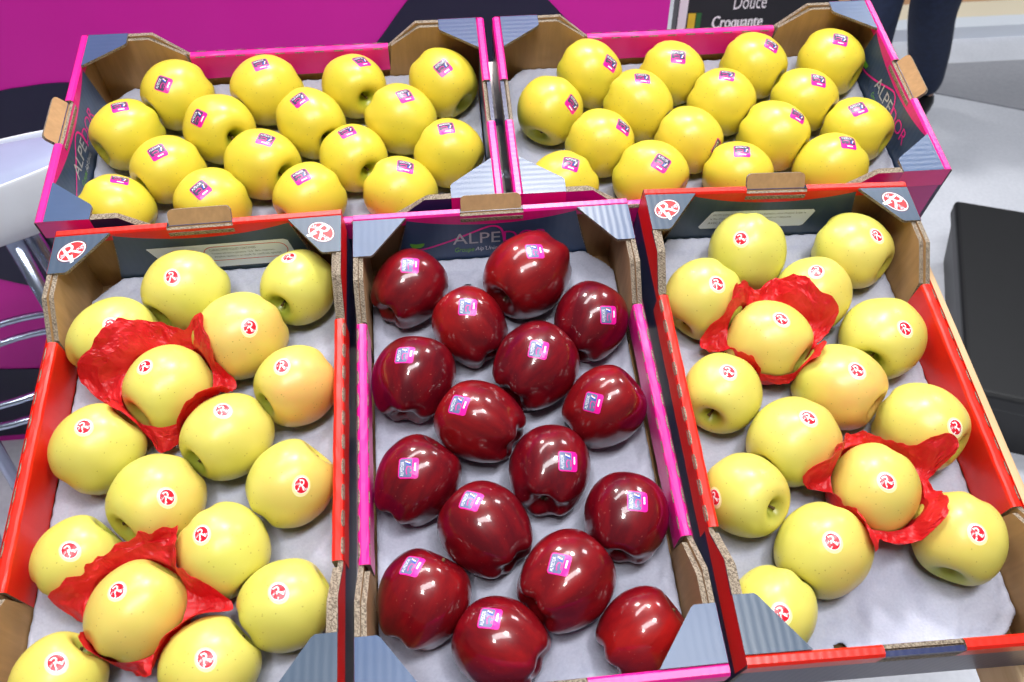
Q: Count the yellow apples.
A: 63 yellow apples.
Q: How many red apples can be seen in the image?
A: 16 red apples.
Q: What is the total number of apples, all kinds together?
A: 79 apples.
